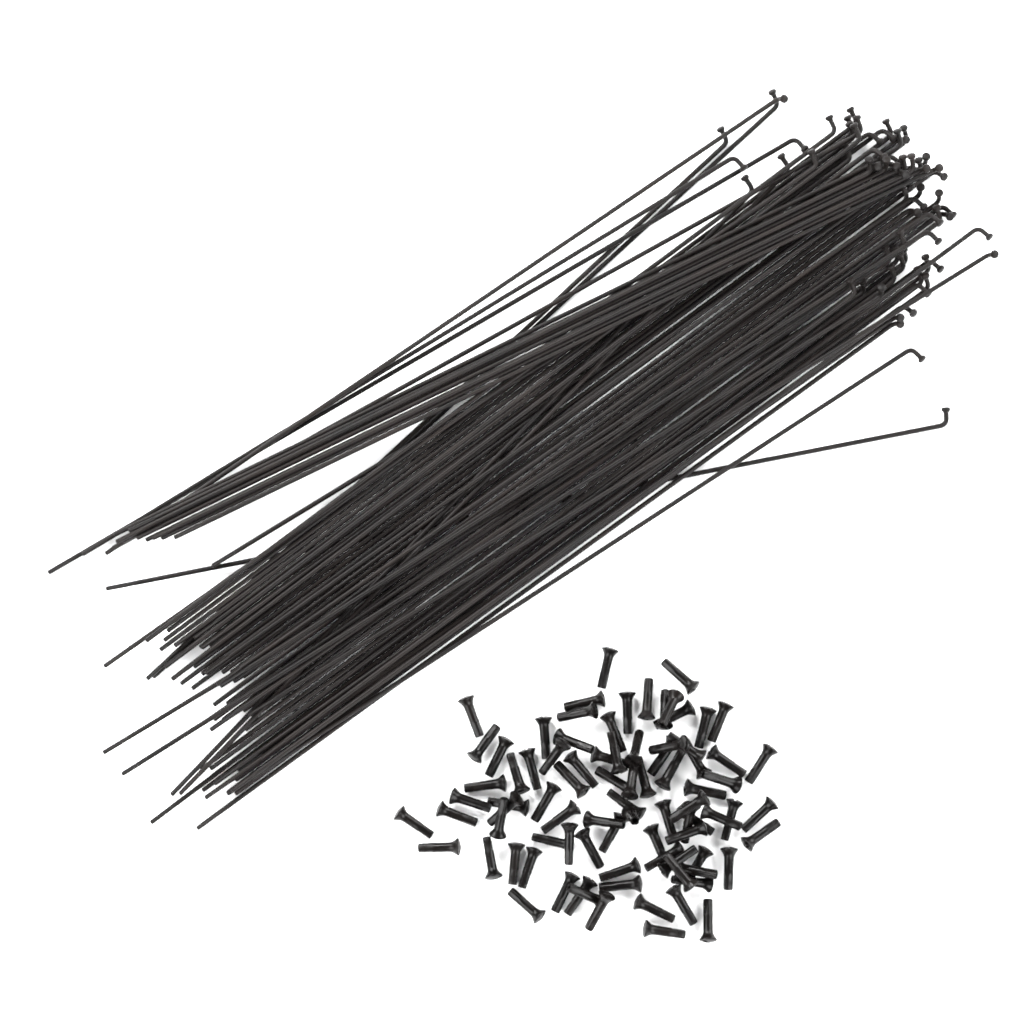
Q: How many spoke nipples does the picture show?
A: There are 85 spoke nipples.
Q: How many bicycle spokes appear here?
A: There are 72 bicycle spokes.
